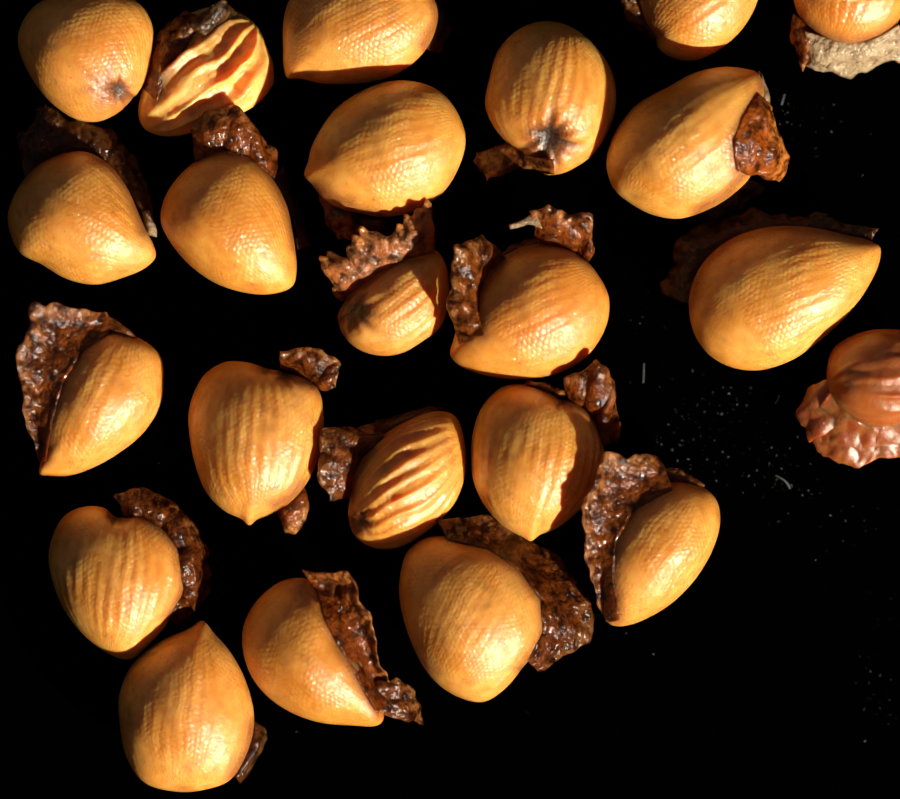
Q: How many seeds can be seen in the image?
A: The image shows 23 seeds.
